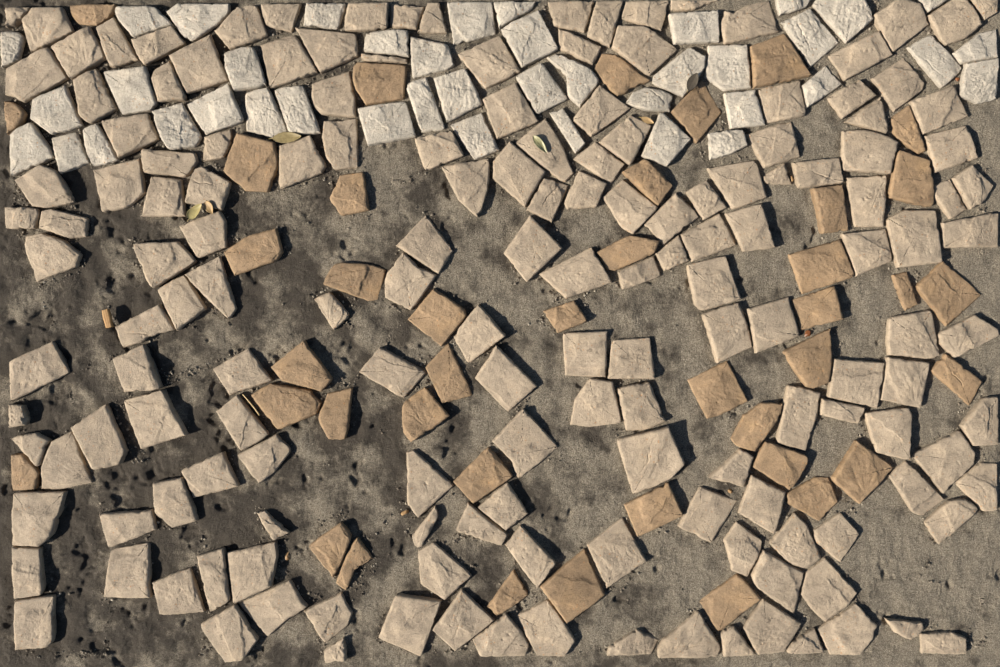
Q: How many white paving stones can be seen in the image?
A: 41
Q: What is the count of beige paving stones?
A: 162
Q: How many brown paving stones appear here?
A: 41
